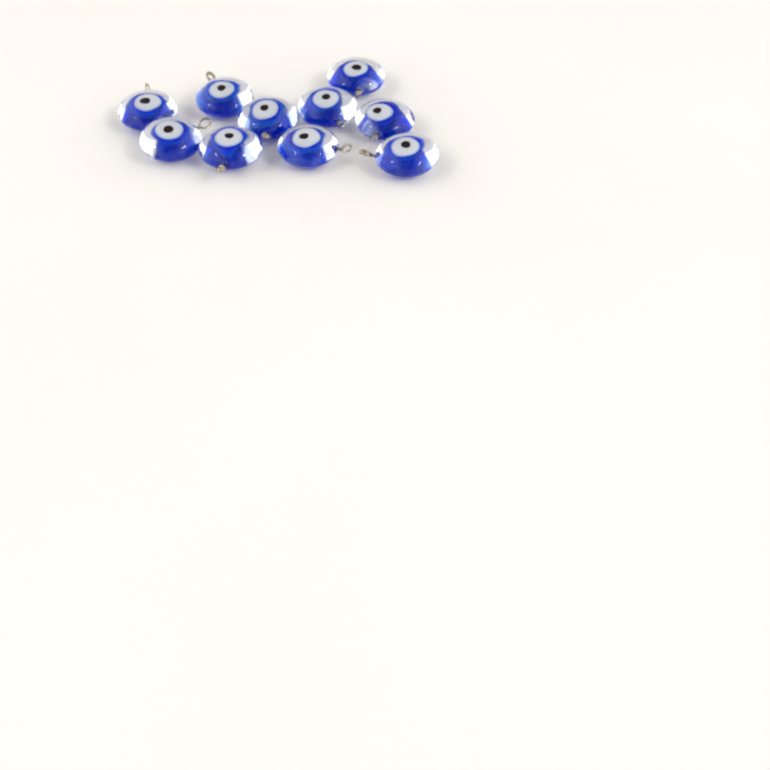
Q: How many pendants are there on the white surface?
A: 10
